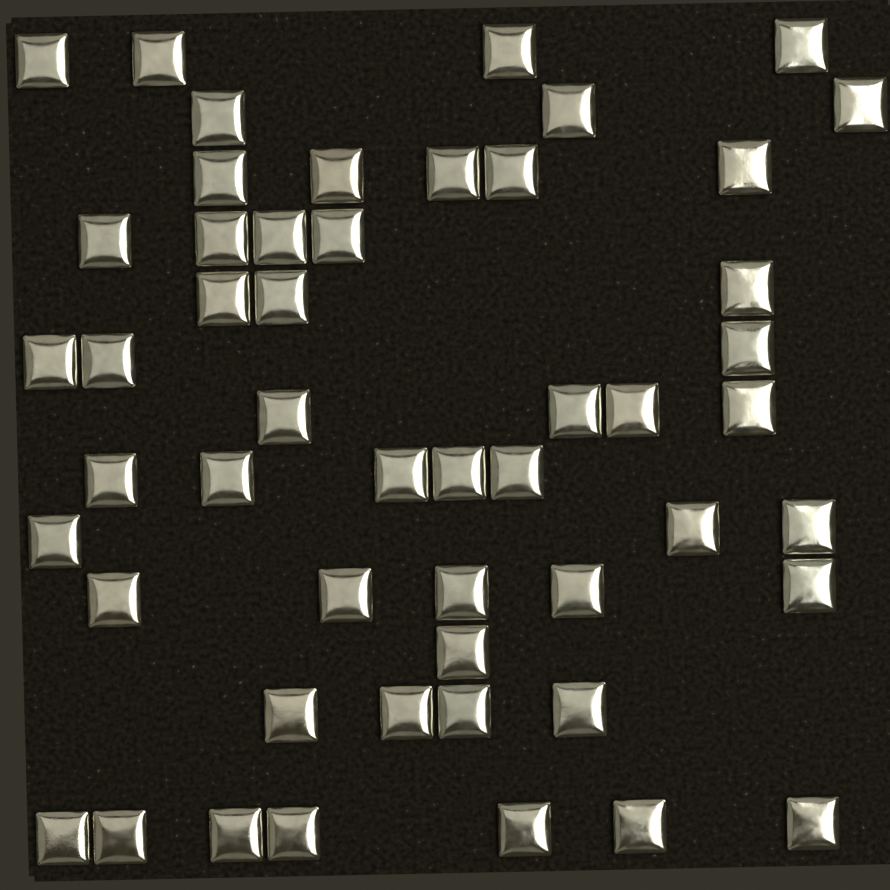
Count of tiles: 51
